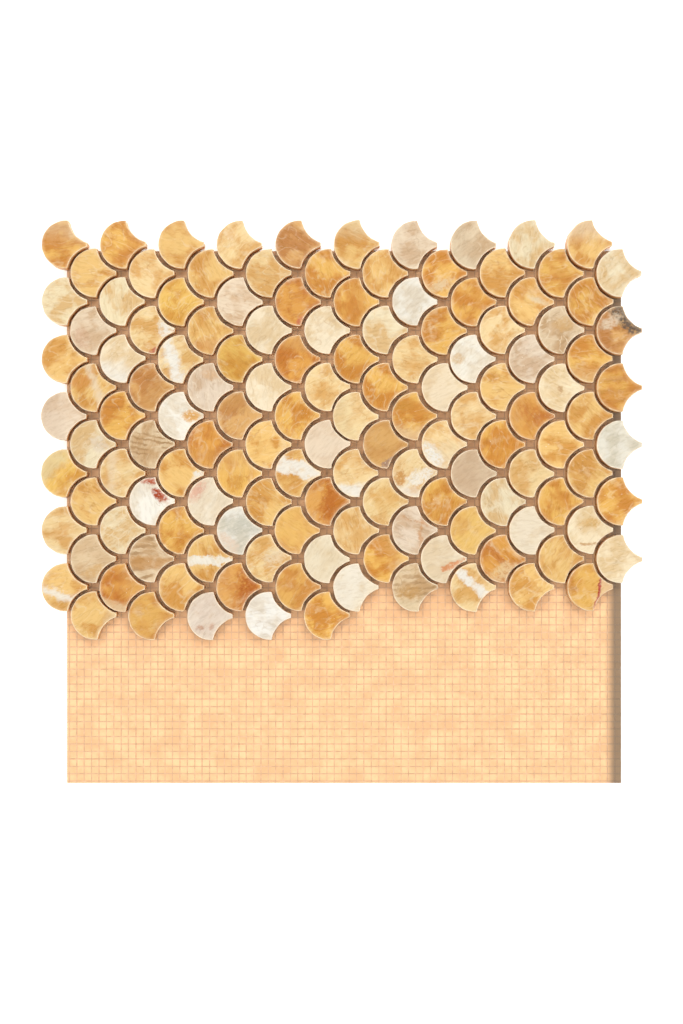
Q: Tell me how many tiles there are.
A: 135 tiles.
